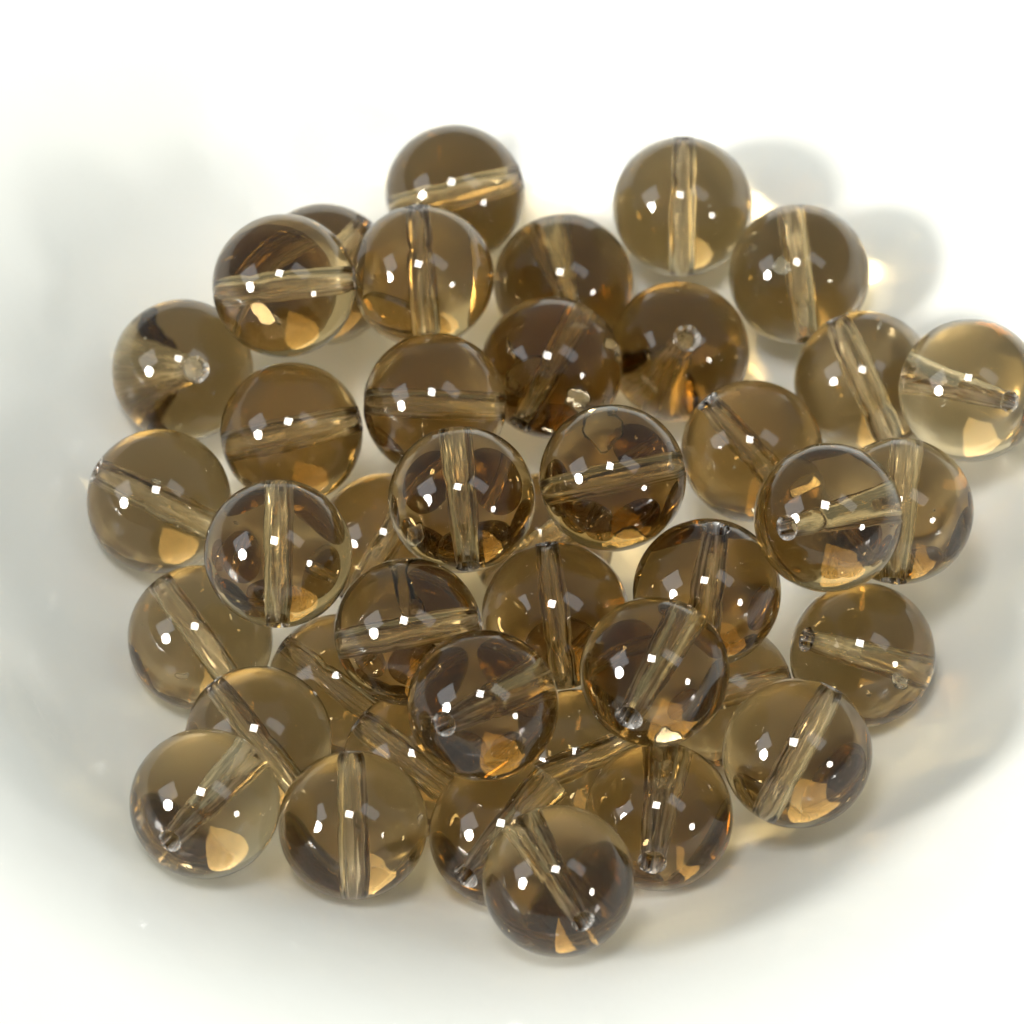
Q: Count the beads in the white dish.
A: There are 41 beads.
